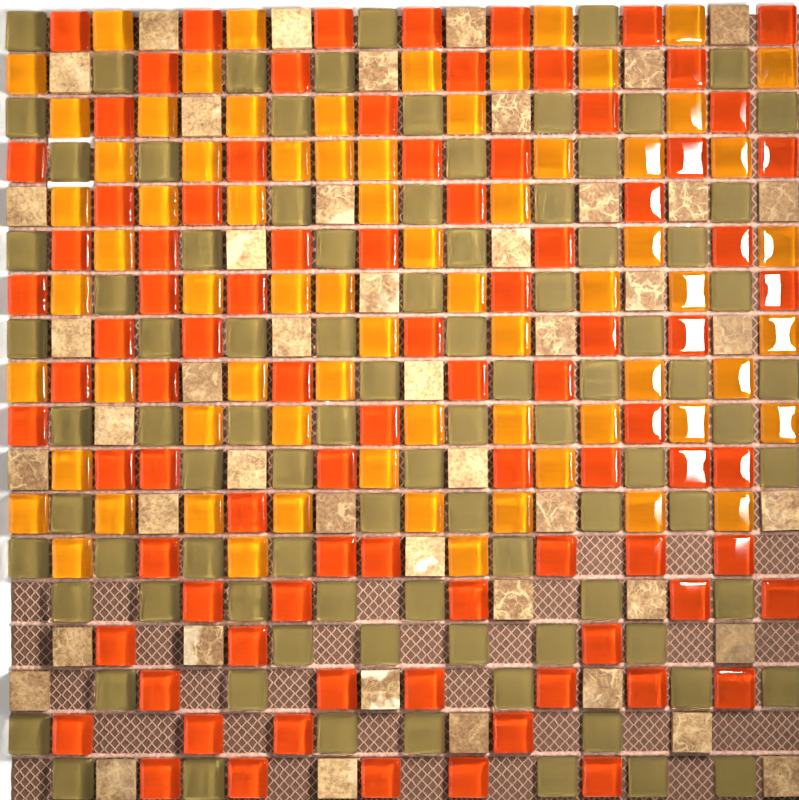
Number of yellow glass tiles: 70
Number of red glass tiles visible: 87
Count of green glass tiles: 90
